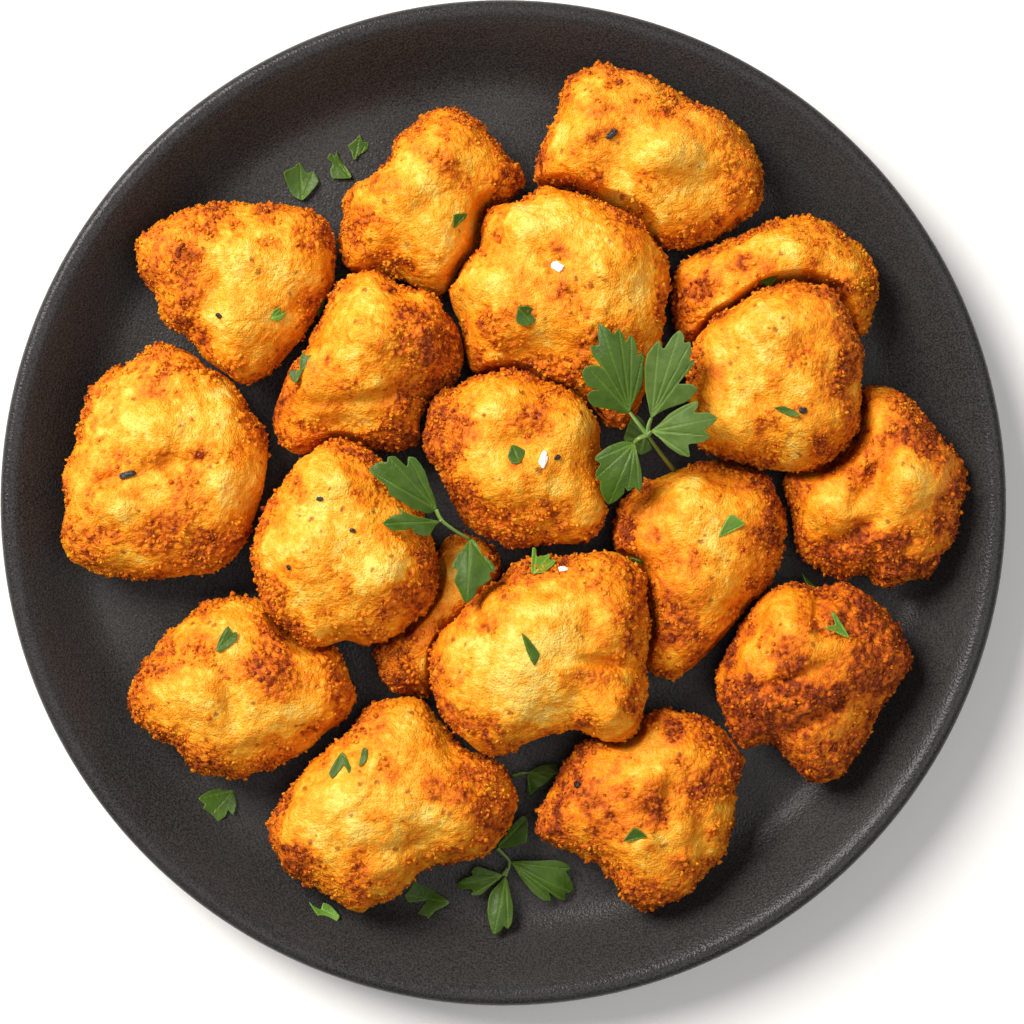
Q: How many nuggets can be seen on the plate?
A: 18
